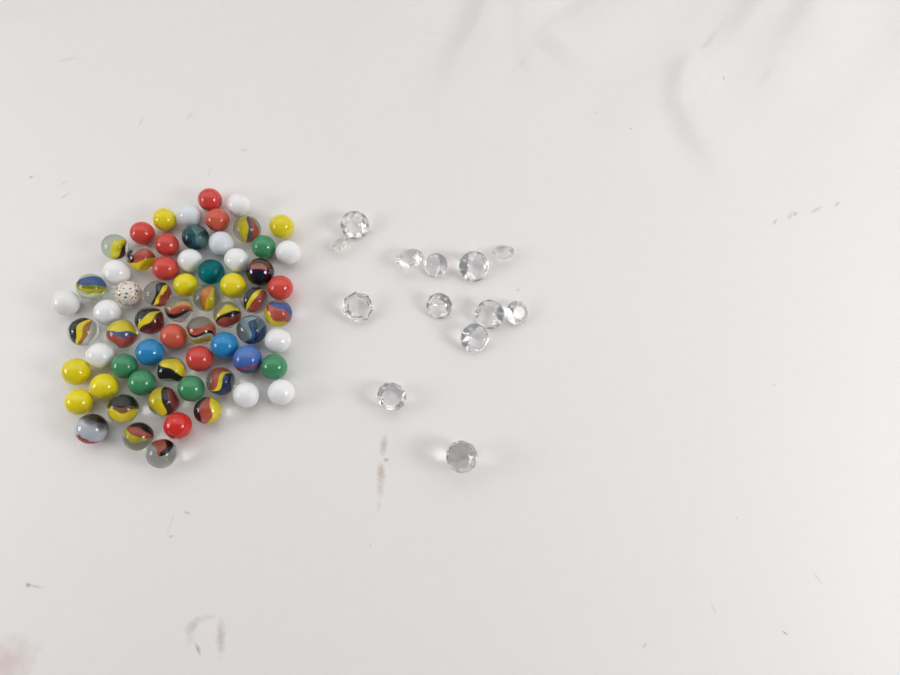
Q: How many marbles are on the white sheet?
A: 64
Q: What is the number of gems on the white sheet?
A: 13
